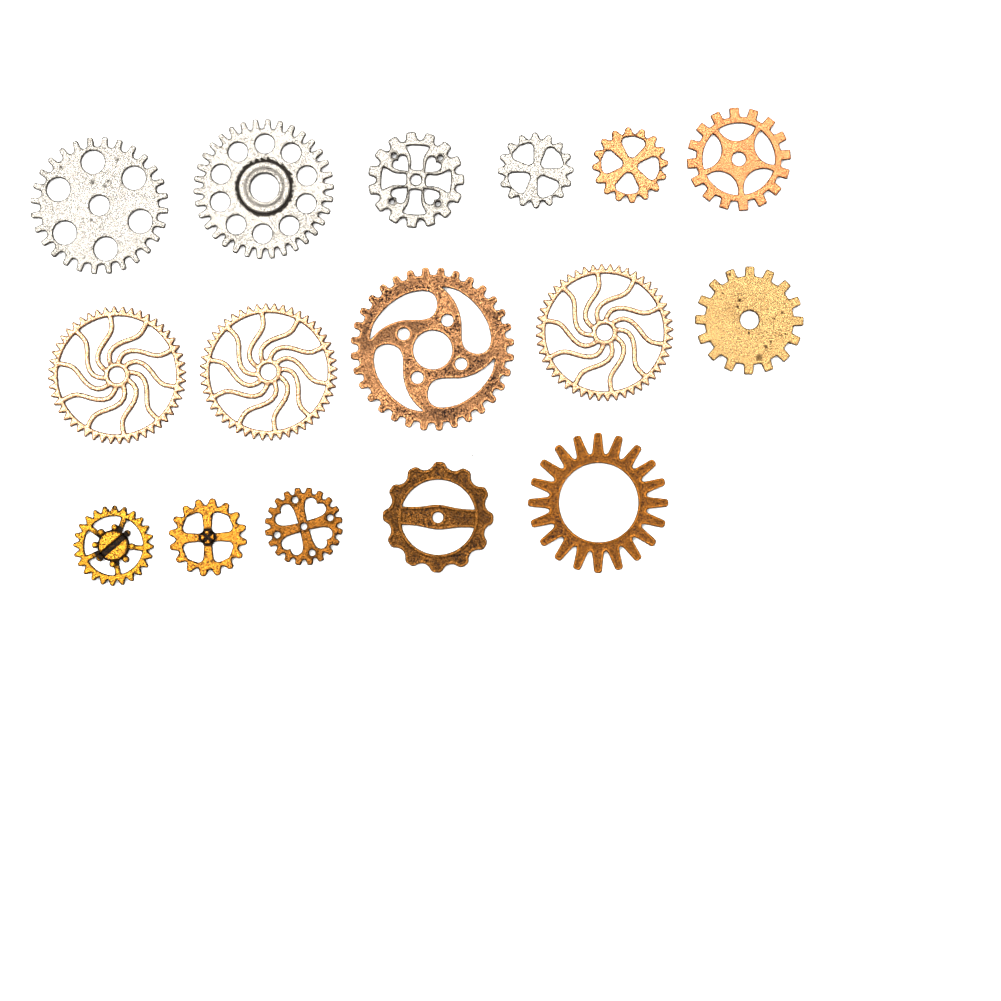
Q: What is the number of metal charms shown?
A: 16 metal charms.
